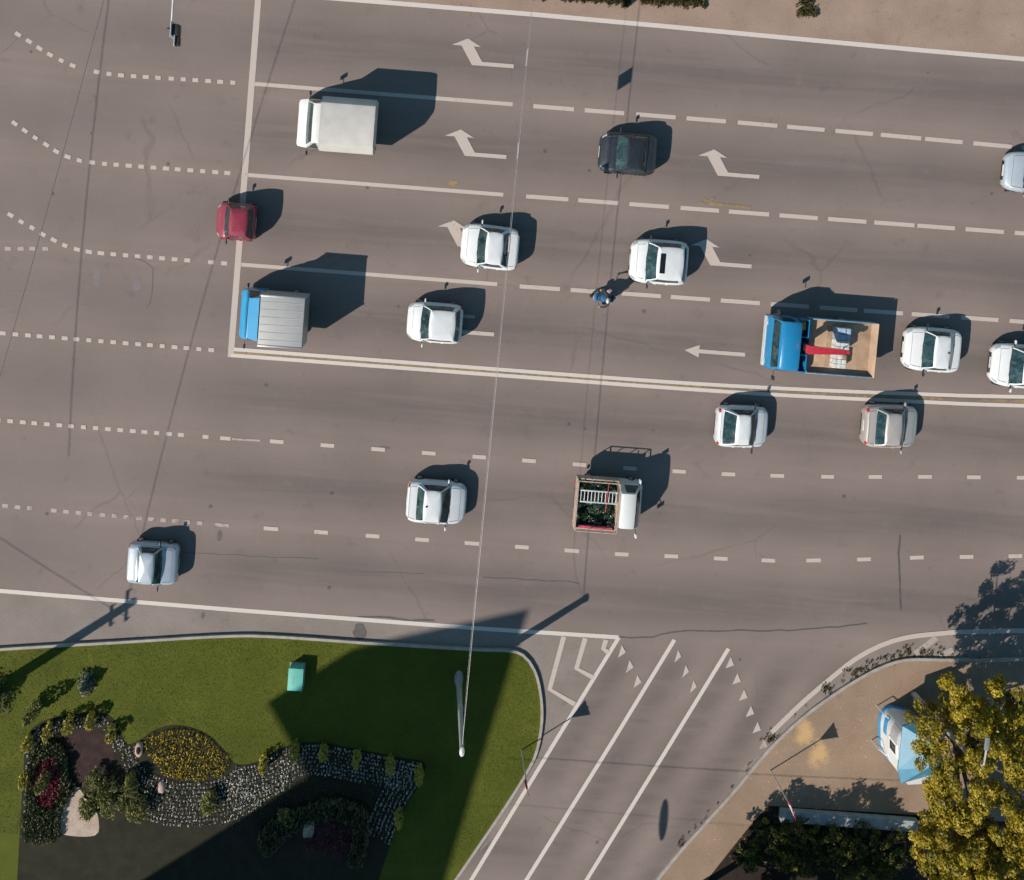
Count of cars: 12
